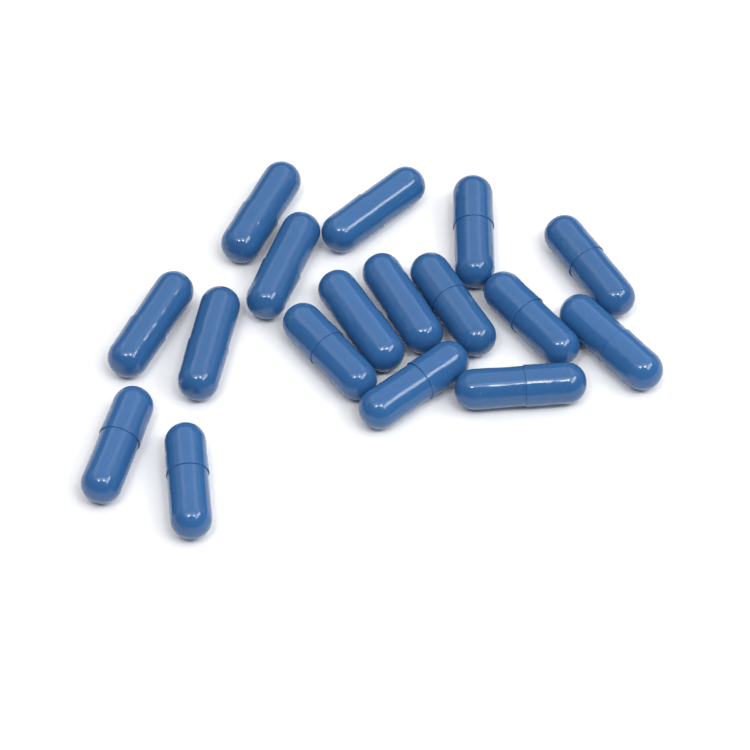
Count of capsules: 17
